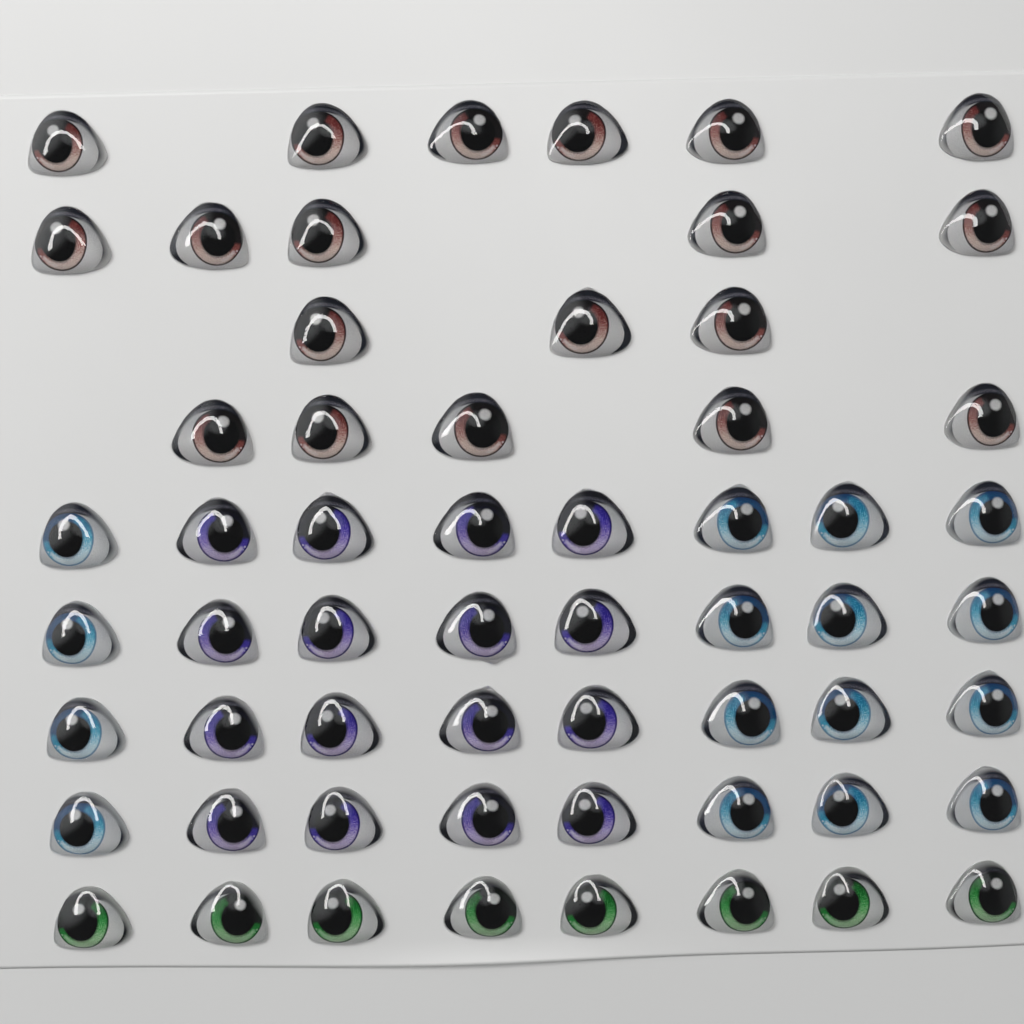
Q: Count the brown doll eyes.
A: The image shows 19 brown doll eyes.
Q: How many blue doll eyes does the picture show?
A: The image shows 16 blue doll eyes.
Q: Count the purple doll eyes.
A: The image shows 16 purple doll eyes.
